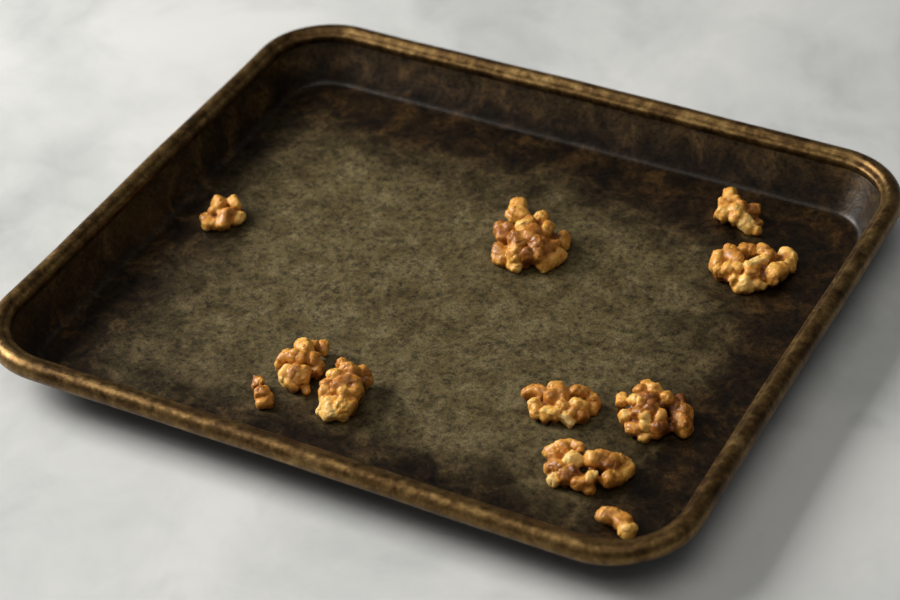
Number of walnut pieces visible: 12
